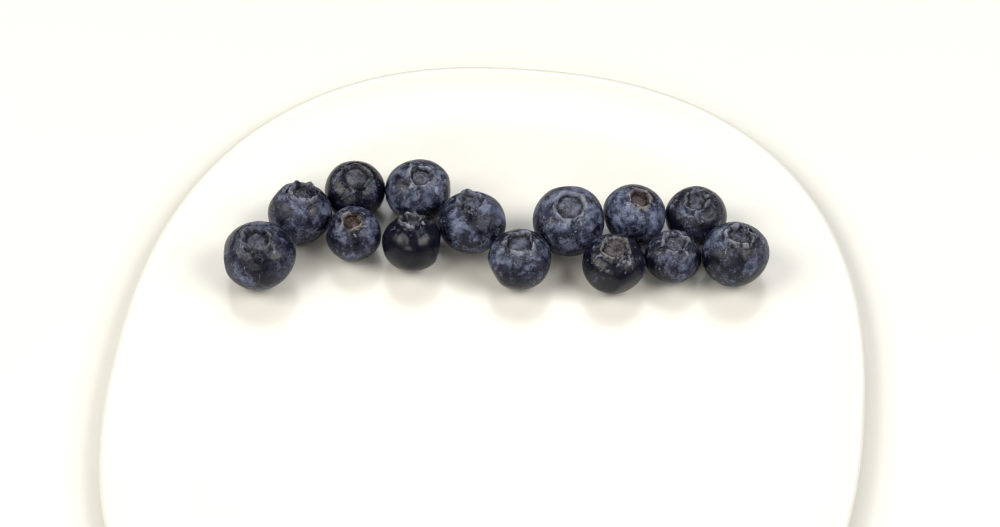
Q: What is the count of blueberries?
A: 14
